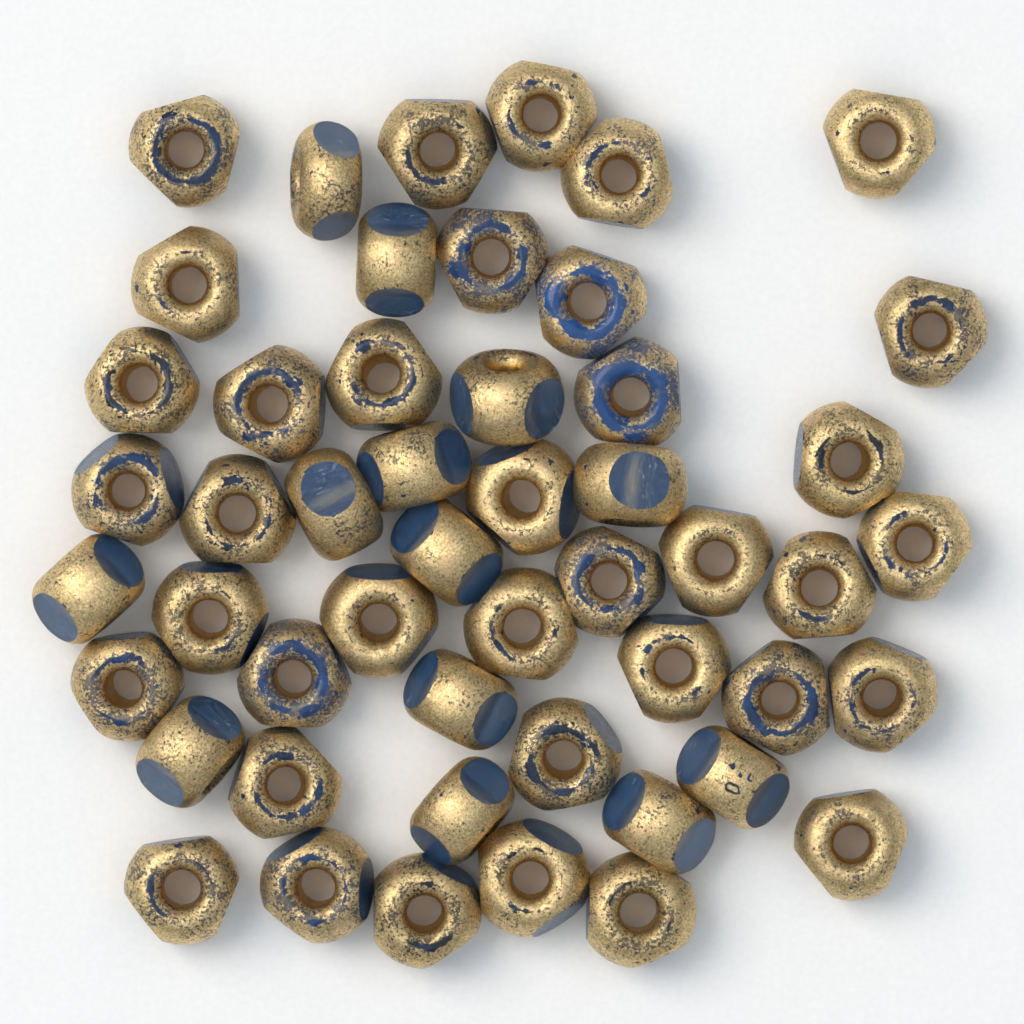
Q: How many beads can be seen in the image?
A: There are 50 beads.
